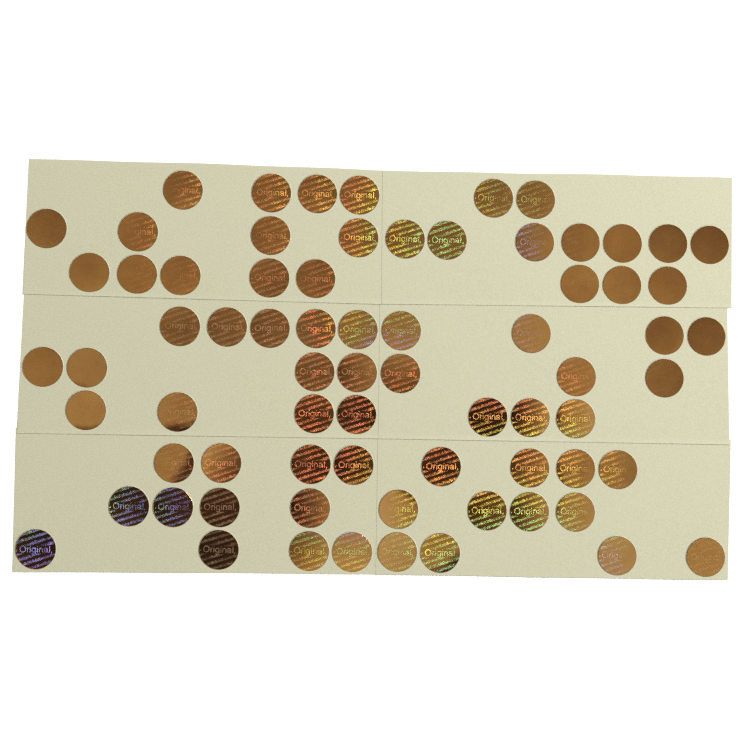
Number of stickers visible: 72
